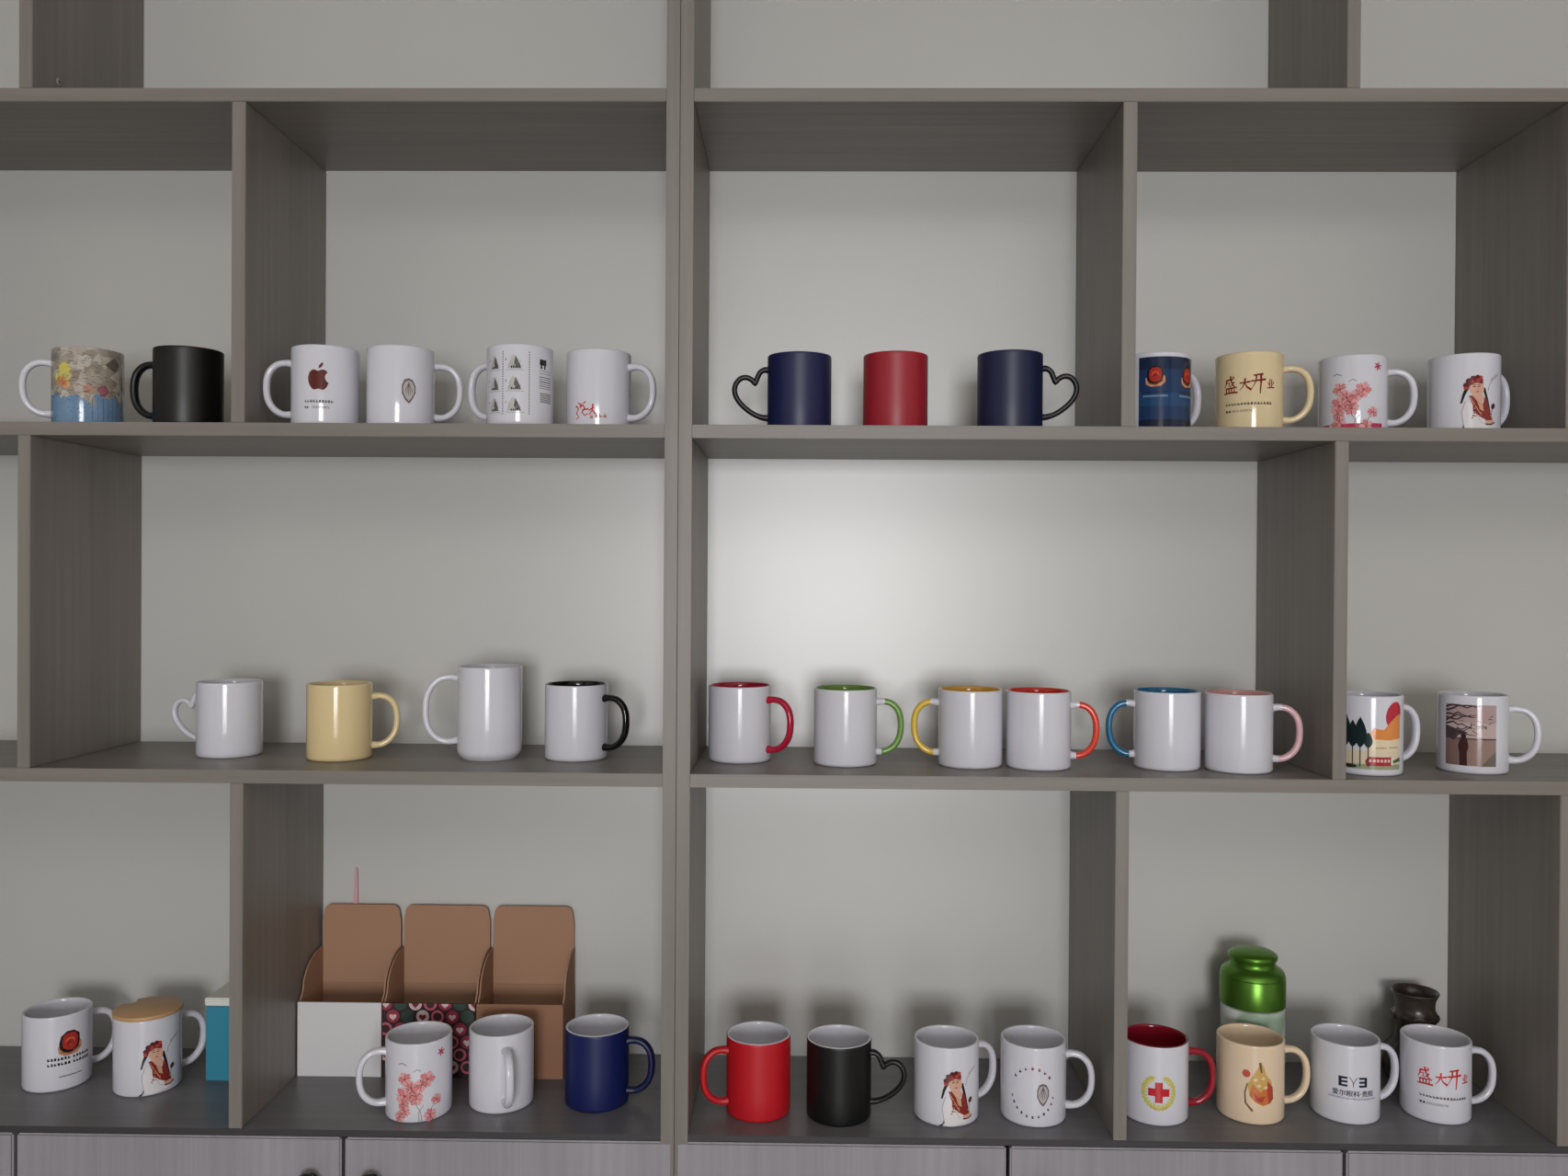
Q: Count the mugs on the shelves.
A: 38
